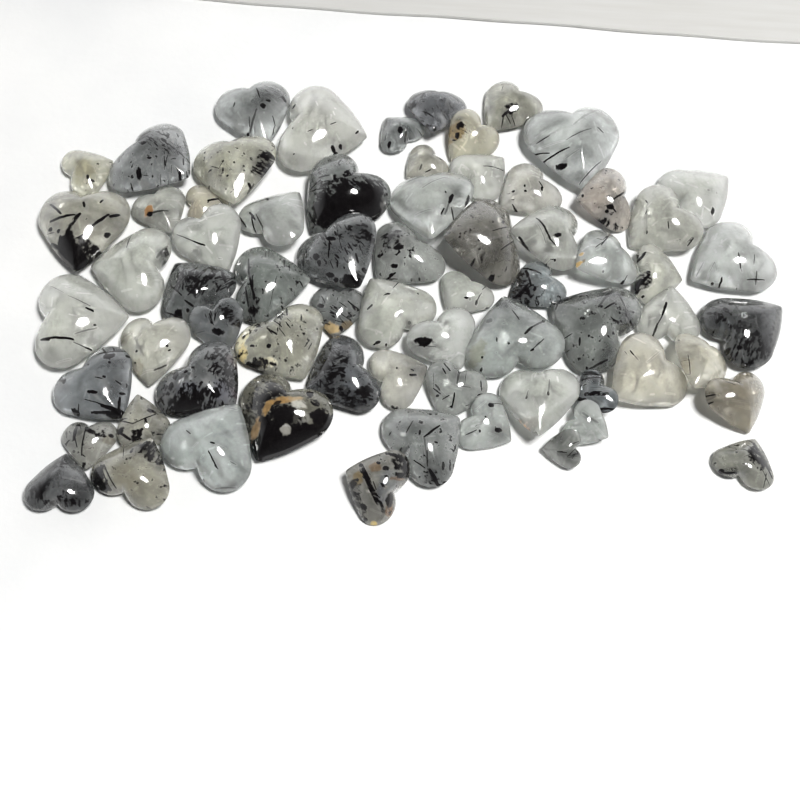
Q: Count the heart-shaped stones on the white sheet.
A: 68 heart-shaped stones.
